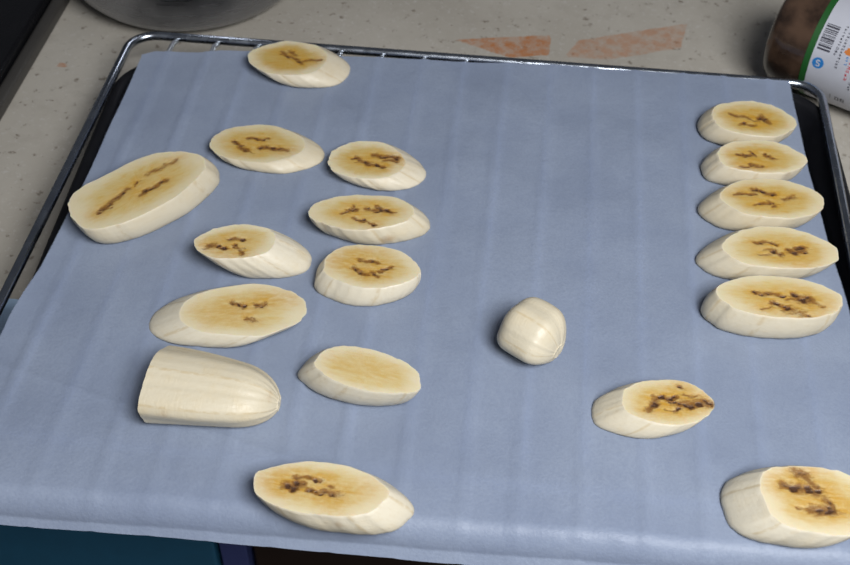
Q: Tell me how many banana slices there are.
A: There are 19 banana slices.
